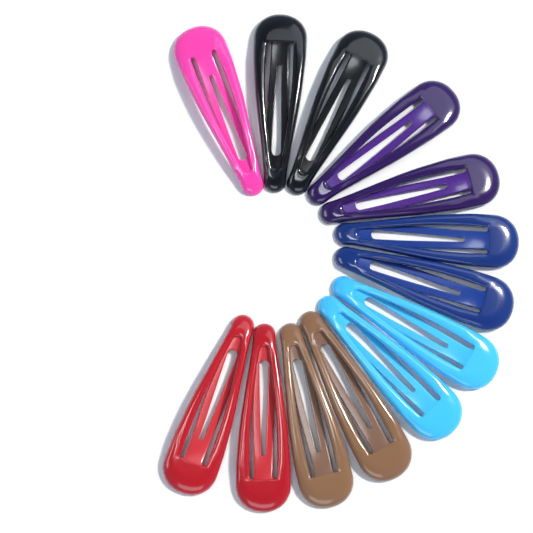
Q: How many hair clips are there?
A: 13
